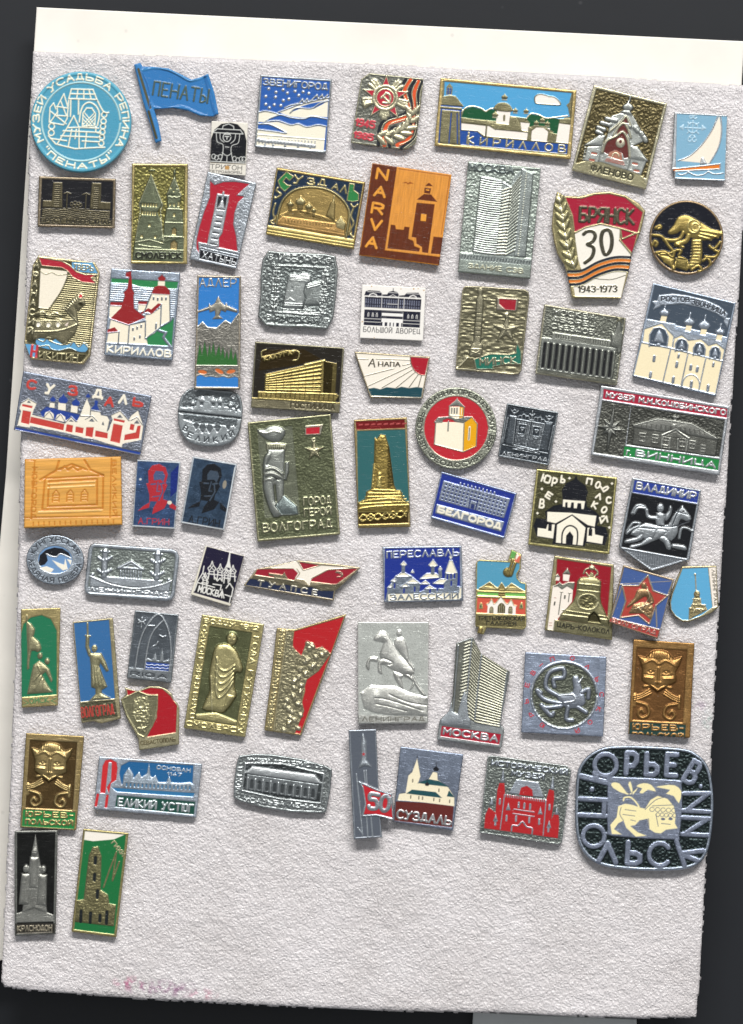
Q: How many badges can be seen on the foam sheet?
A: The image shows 67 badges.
